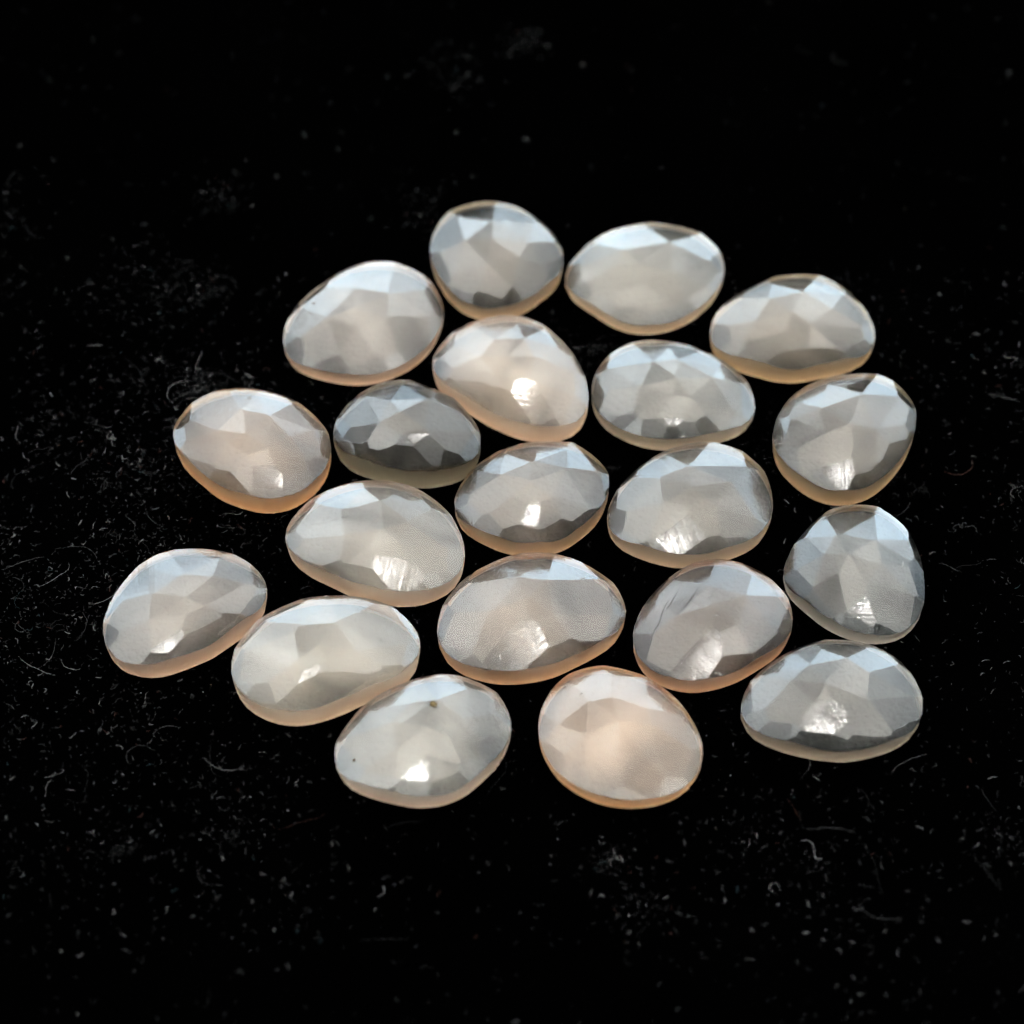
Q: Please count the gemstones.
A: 20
